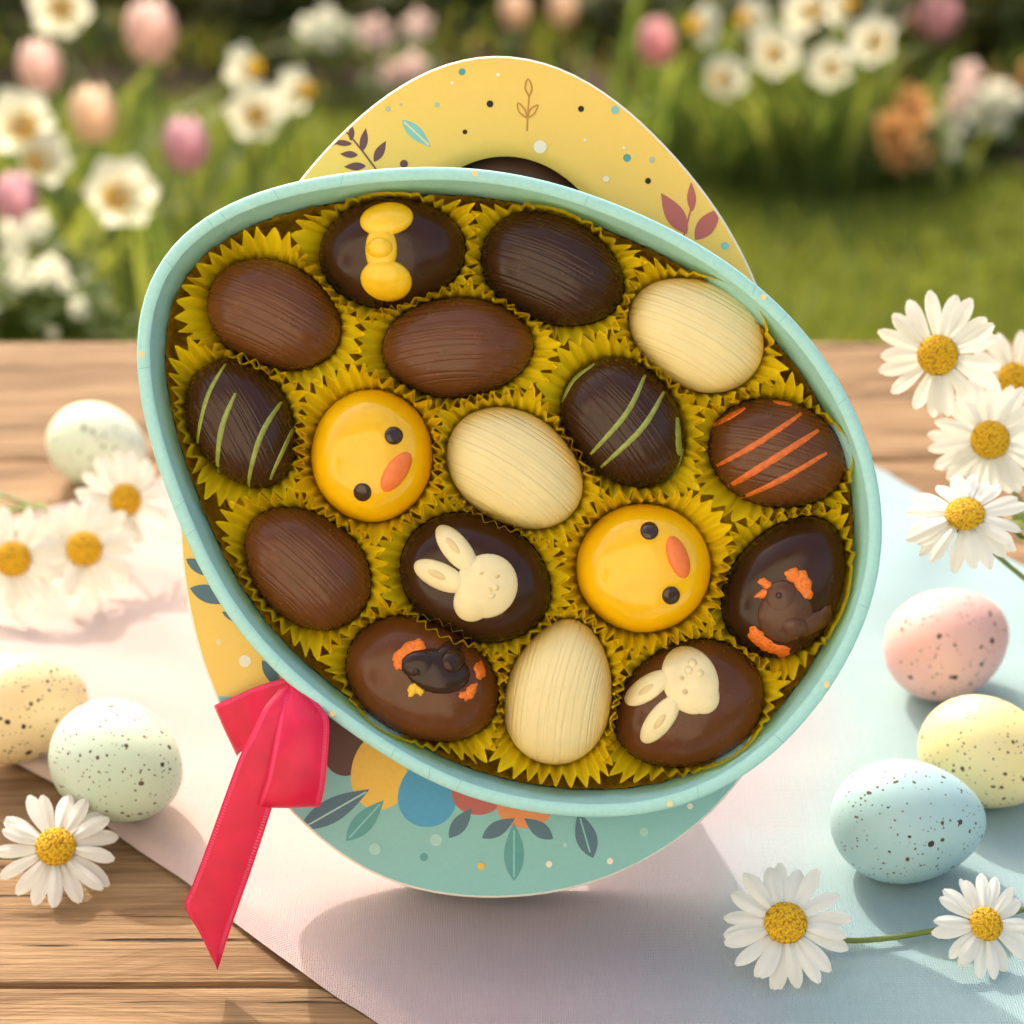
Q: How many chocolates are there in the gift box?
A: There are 17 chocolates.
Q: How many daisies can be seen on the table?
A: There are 10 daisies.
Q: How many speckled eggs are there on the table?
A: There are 6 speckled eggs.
